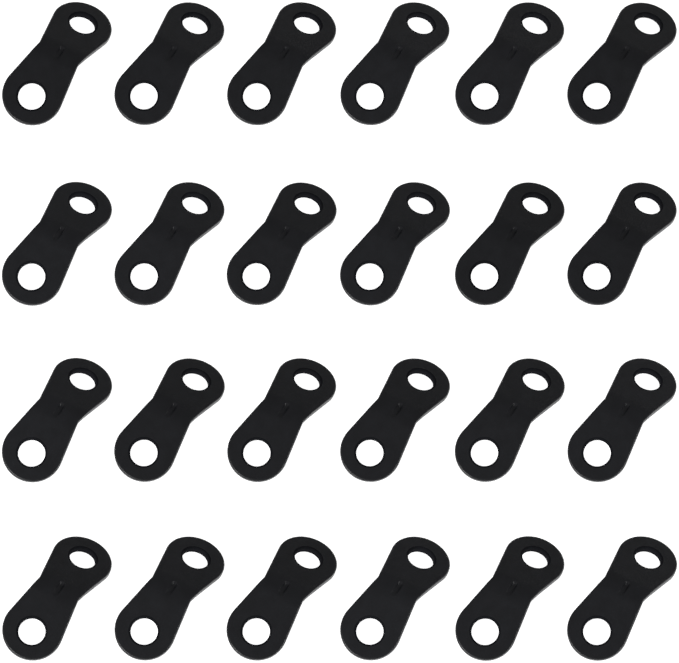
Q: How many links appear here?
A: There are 24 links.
